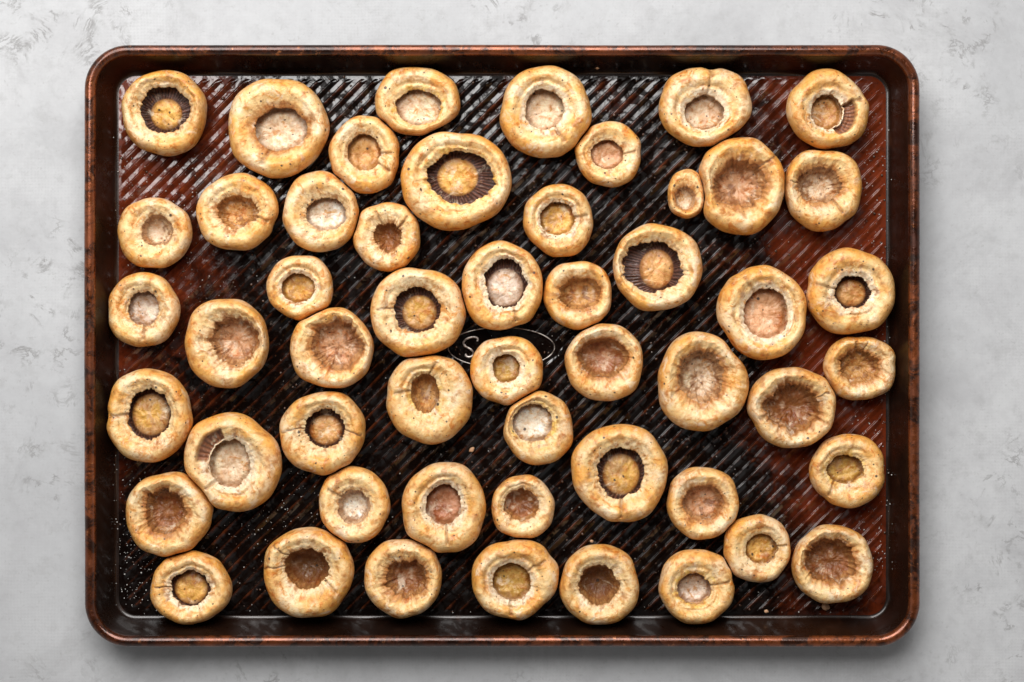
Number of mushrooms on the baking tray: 52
